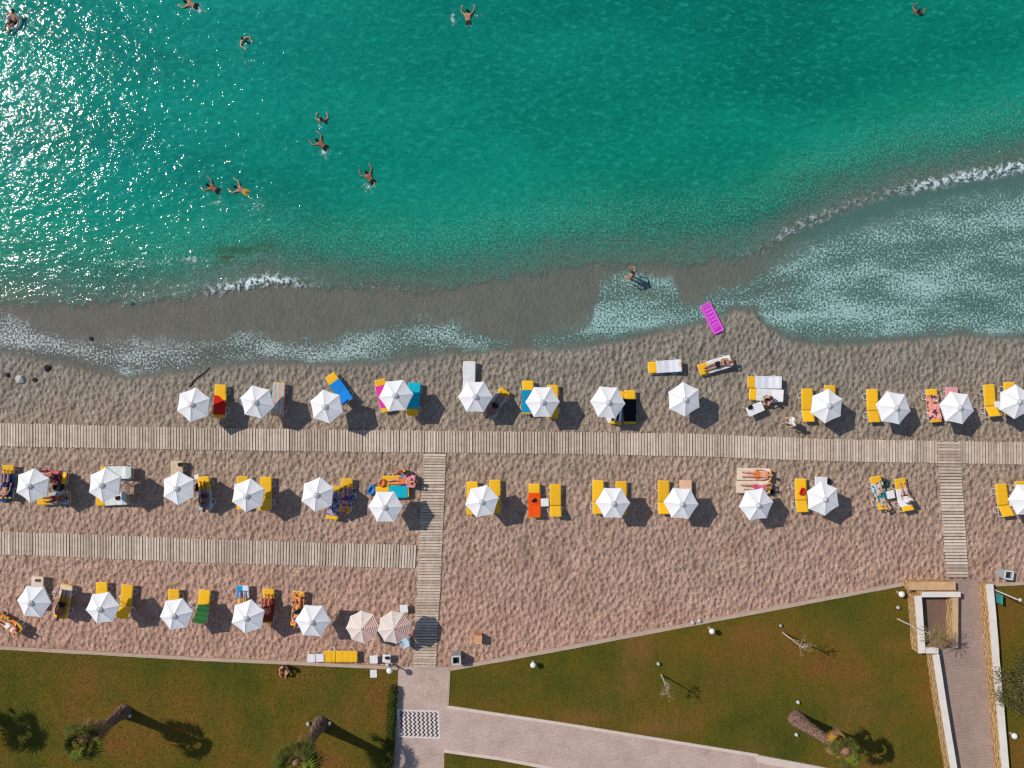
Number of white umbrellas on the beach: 29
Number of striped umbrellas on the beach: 2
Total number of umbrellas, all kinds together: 31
